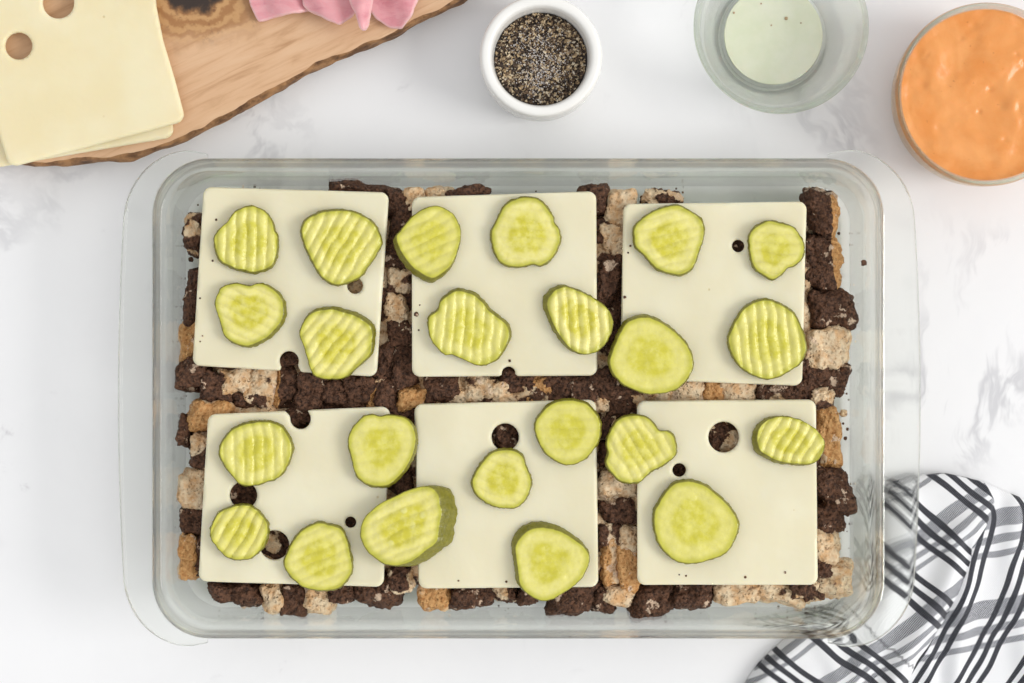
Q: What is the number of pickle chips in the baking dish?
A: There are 23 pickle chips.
